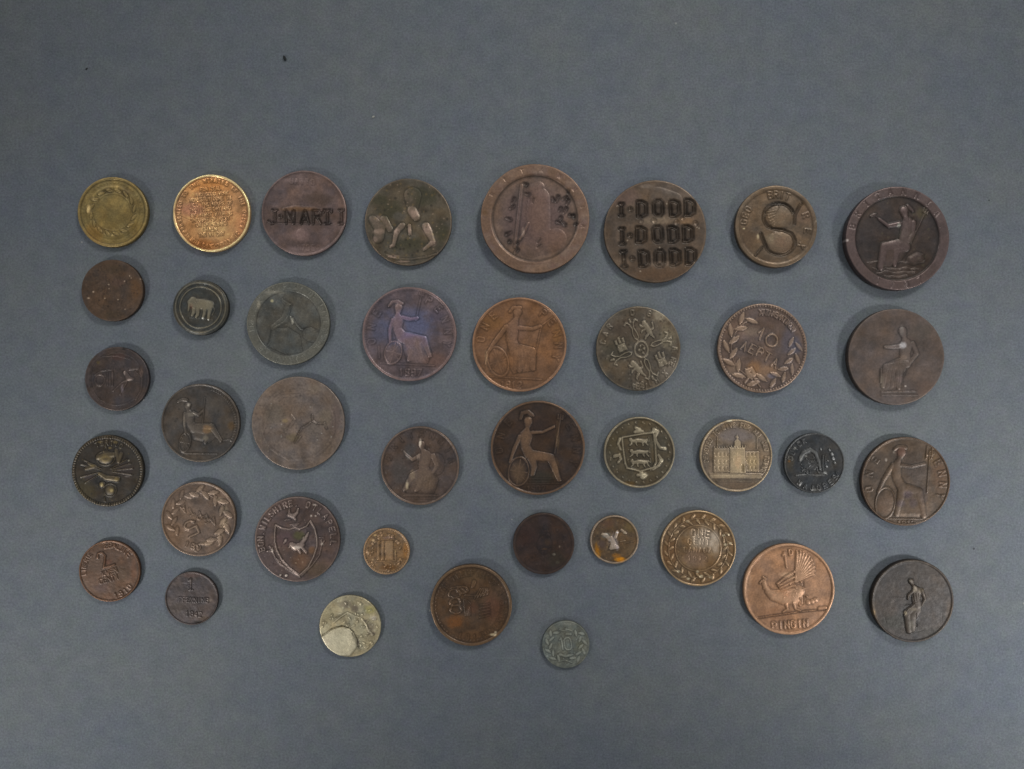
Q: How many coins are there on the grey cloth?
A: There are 39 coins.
